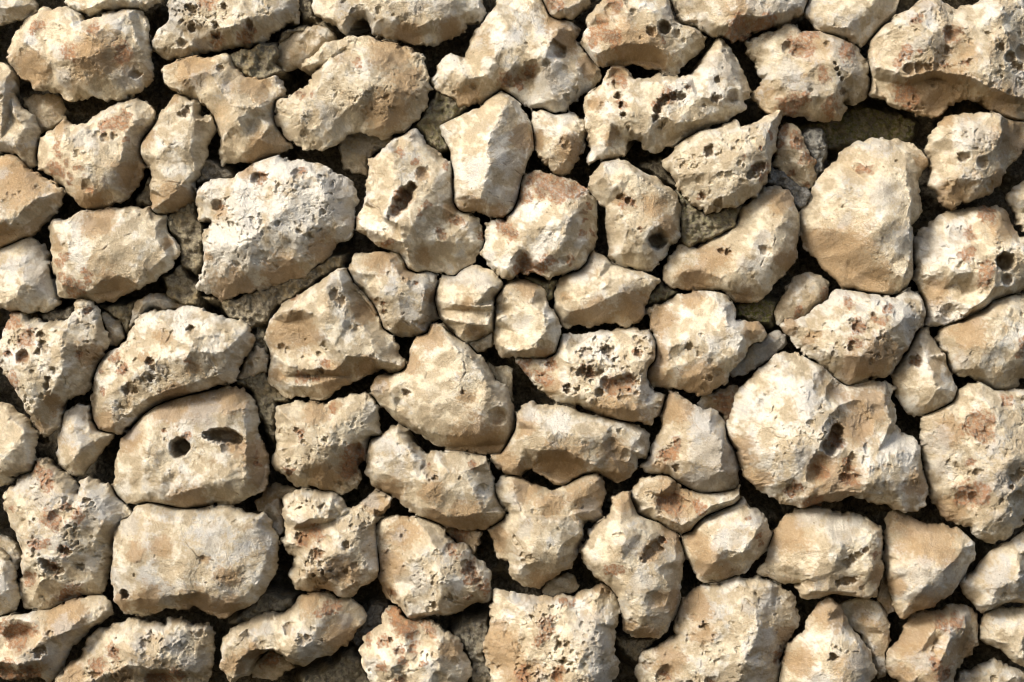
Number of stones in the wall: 96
